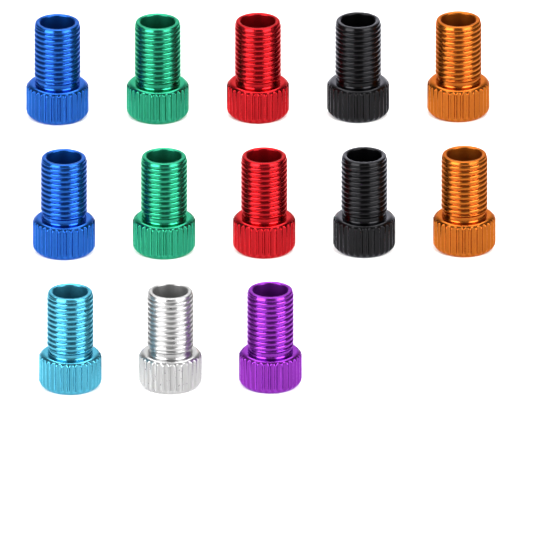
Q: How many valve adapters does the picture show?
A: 13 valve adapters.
